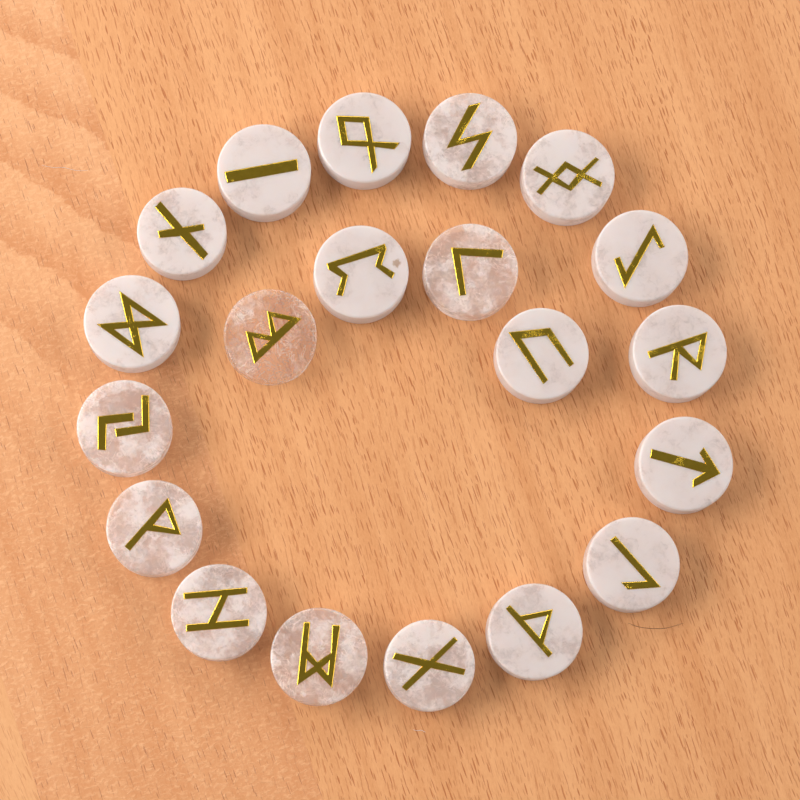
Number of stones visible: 20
